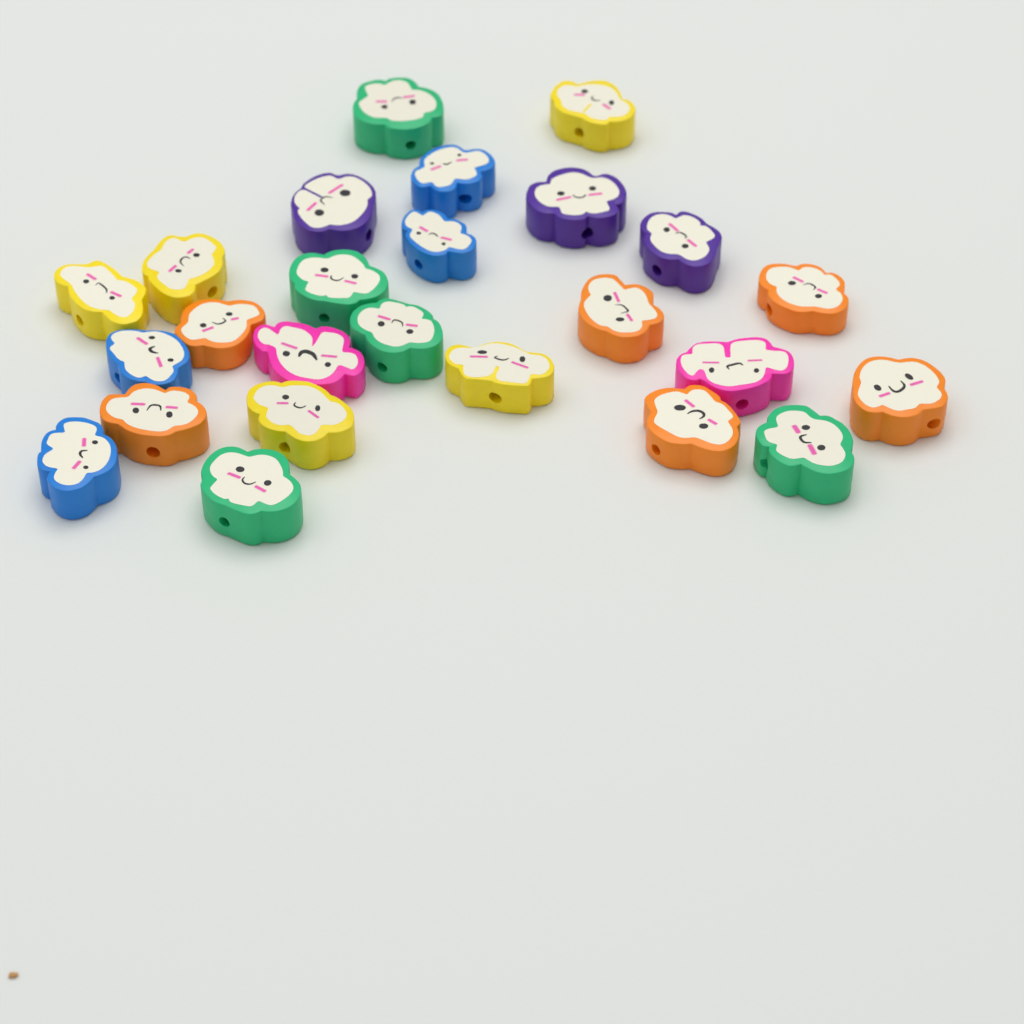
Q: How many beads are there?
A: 25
